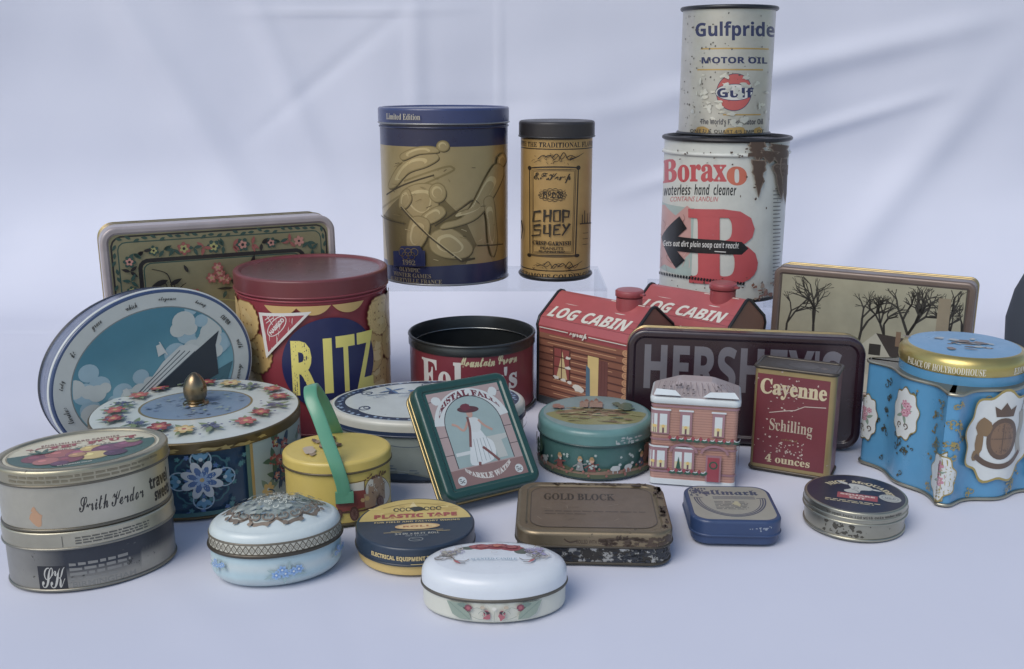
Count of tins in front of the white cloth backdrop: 28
